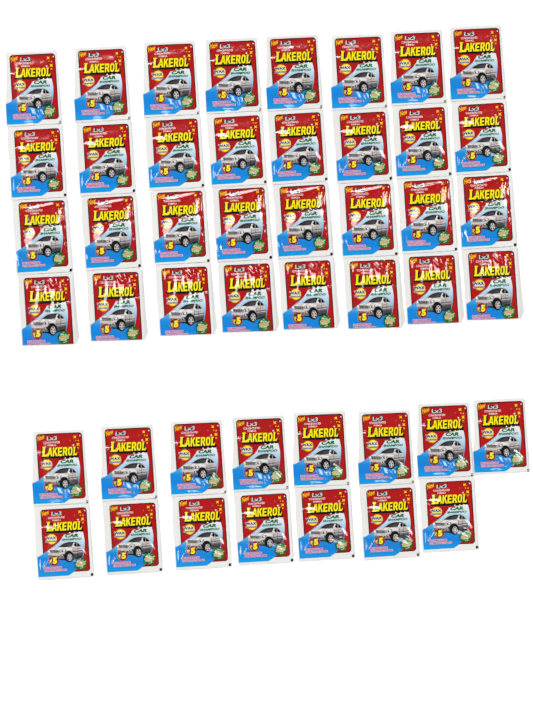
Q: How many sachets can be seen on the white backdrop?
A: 47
